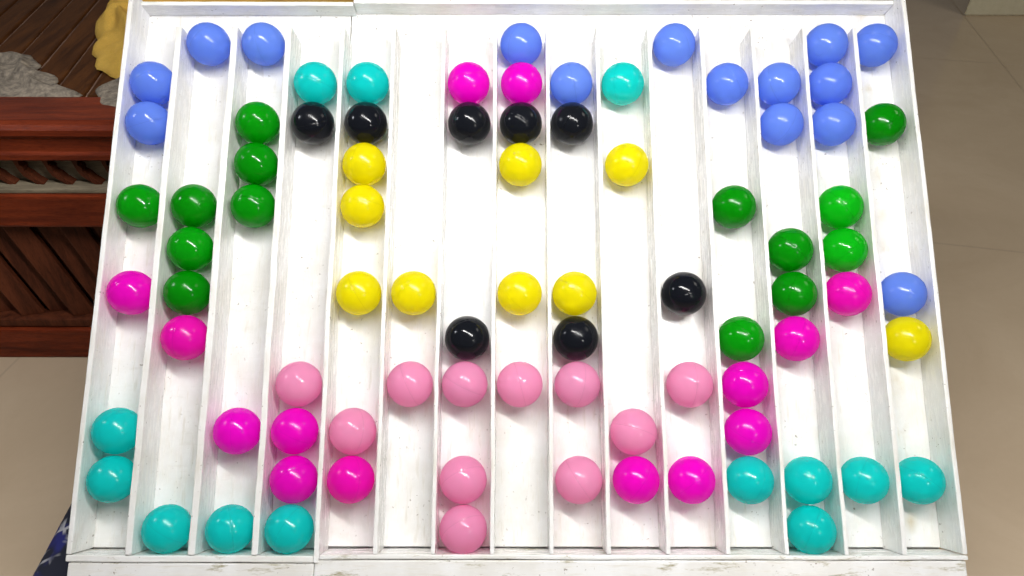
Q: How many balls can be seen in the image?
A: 84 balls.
